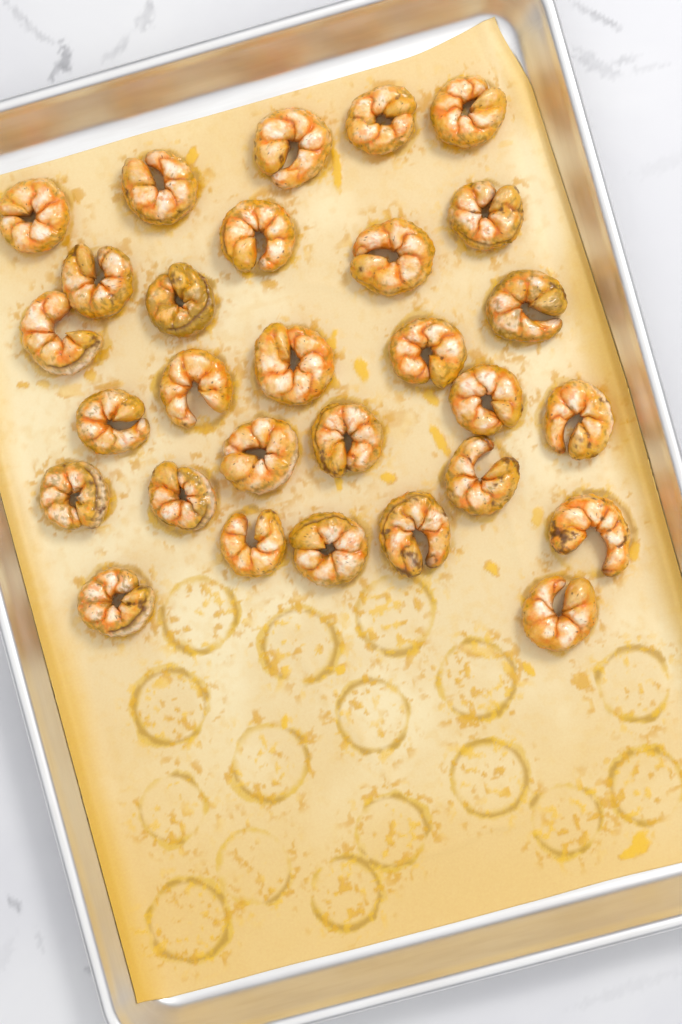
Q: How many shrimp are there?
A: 29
